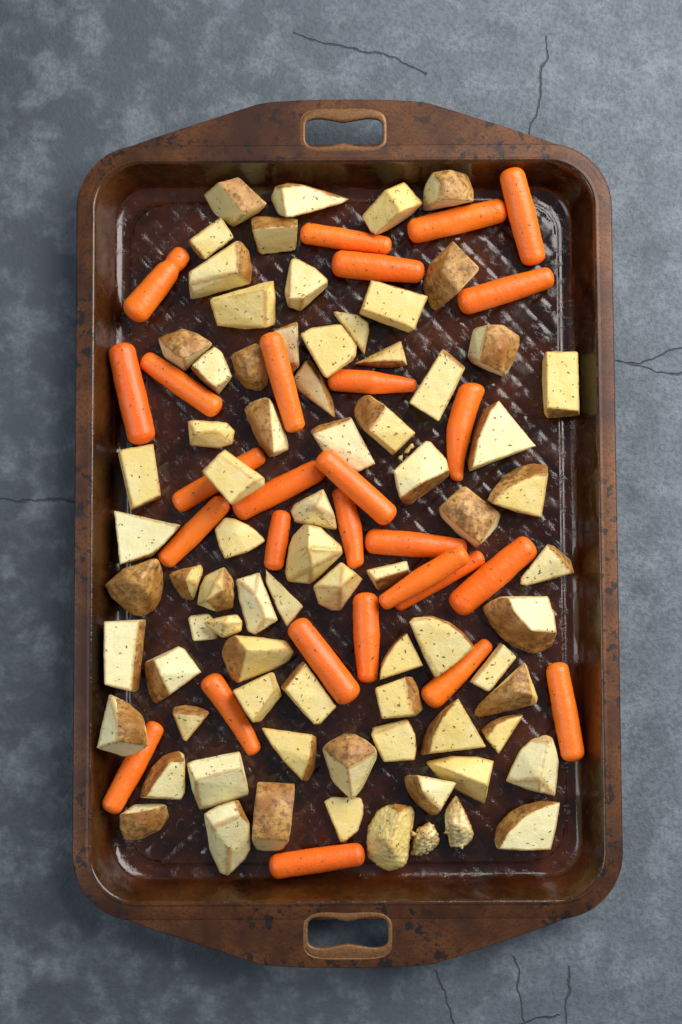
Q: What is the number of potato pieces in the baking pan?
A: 77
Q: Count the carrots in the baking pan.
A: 28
